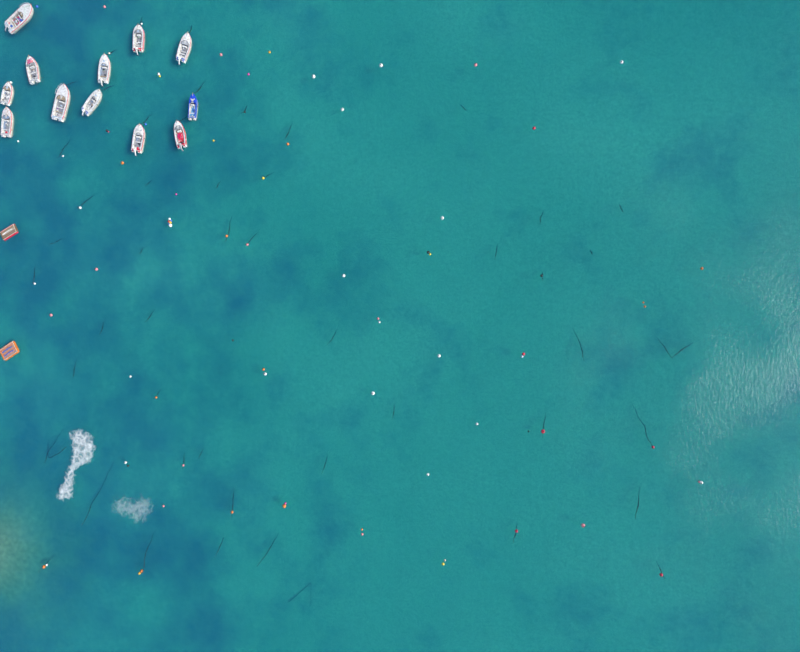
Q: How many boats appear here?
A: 12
